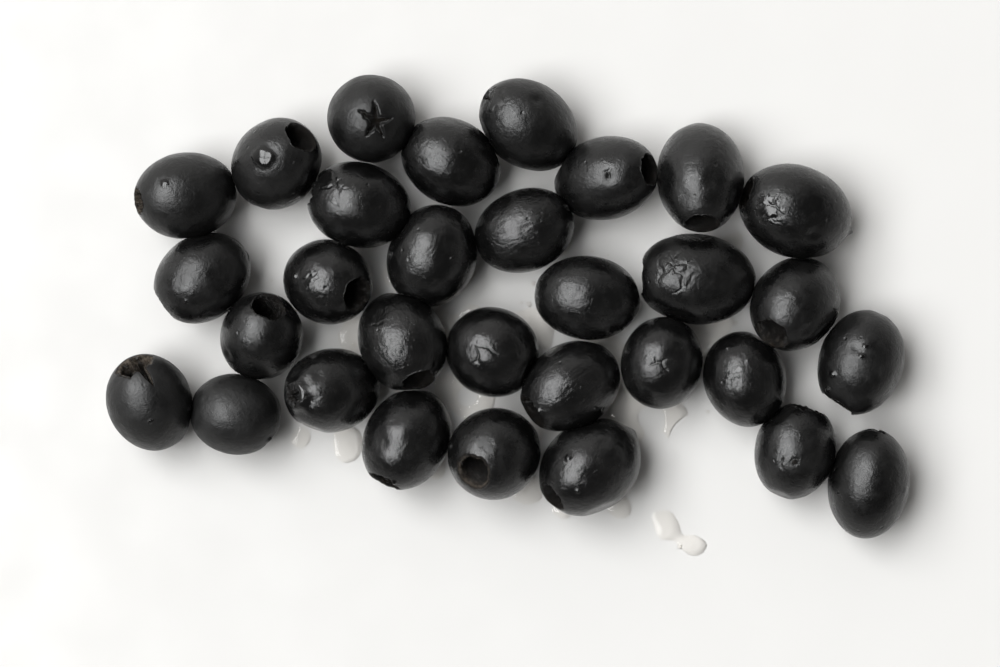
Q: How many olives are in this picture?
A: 31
